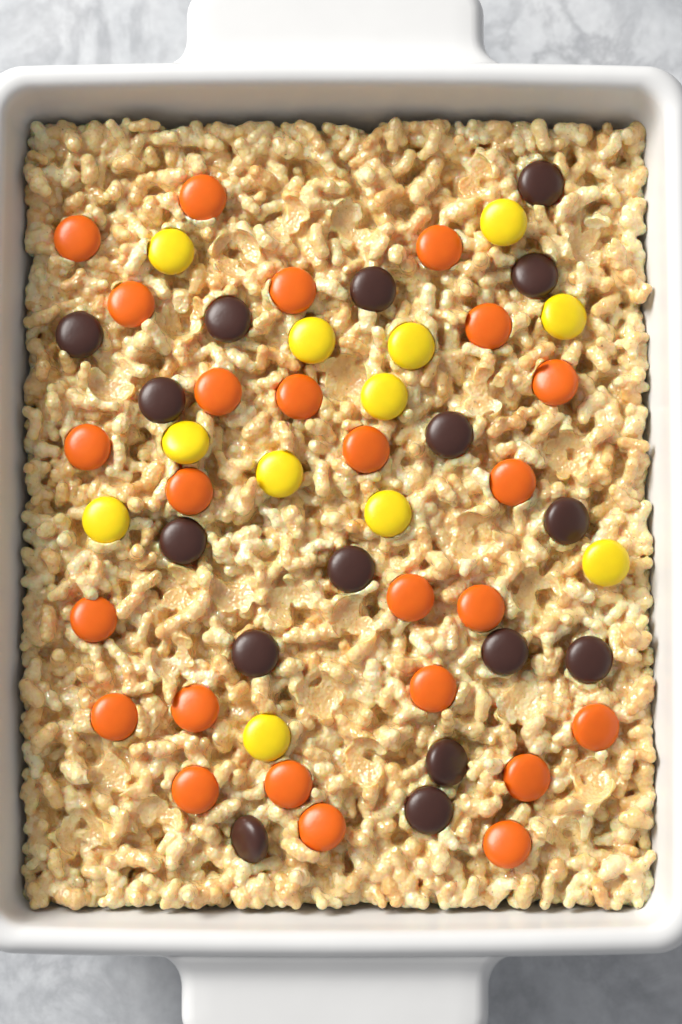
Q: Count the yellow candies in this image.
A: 12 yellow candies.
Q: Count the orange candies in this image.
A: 25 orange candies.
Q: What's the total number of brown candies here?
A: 16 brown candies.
